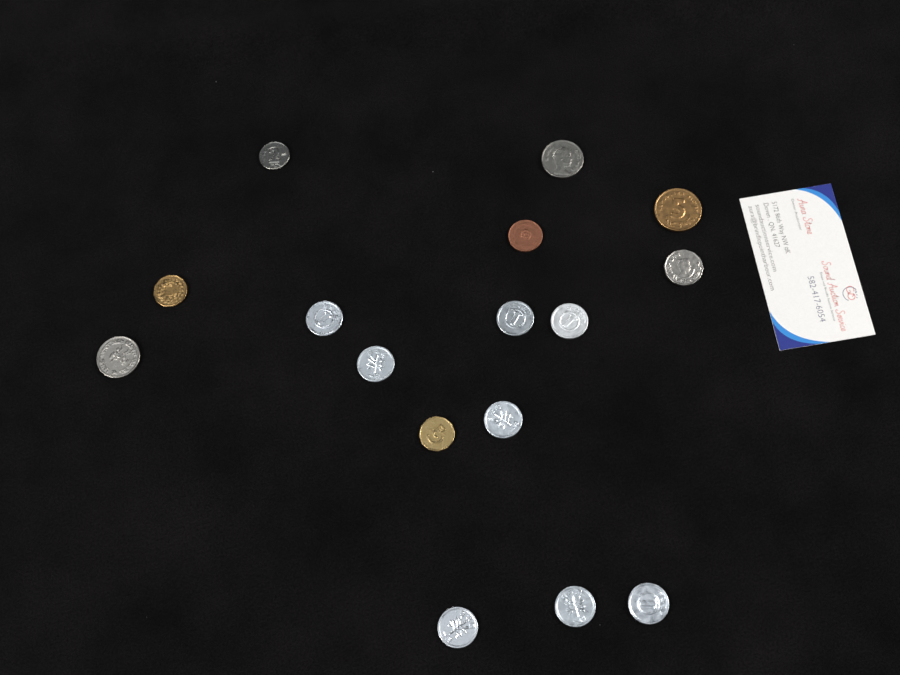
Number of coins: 16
